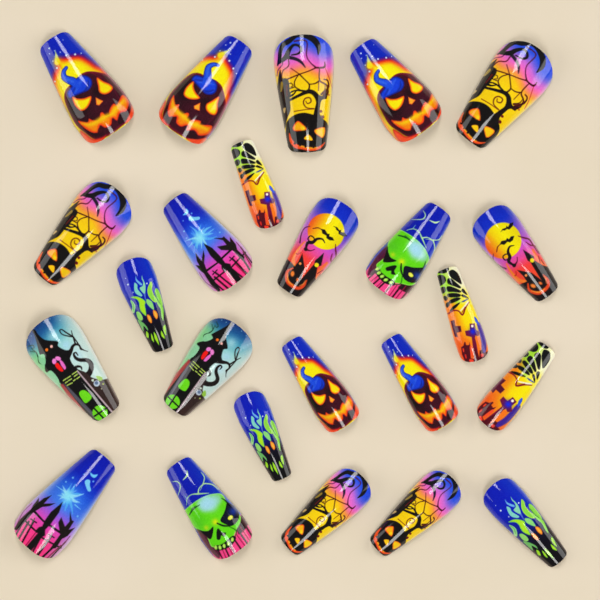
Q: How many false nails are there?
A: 24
